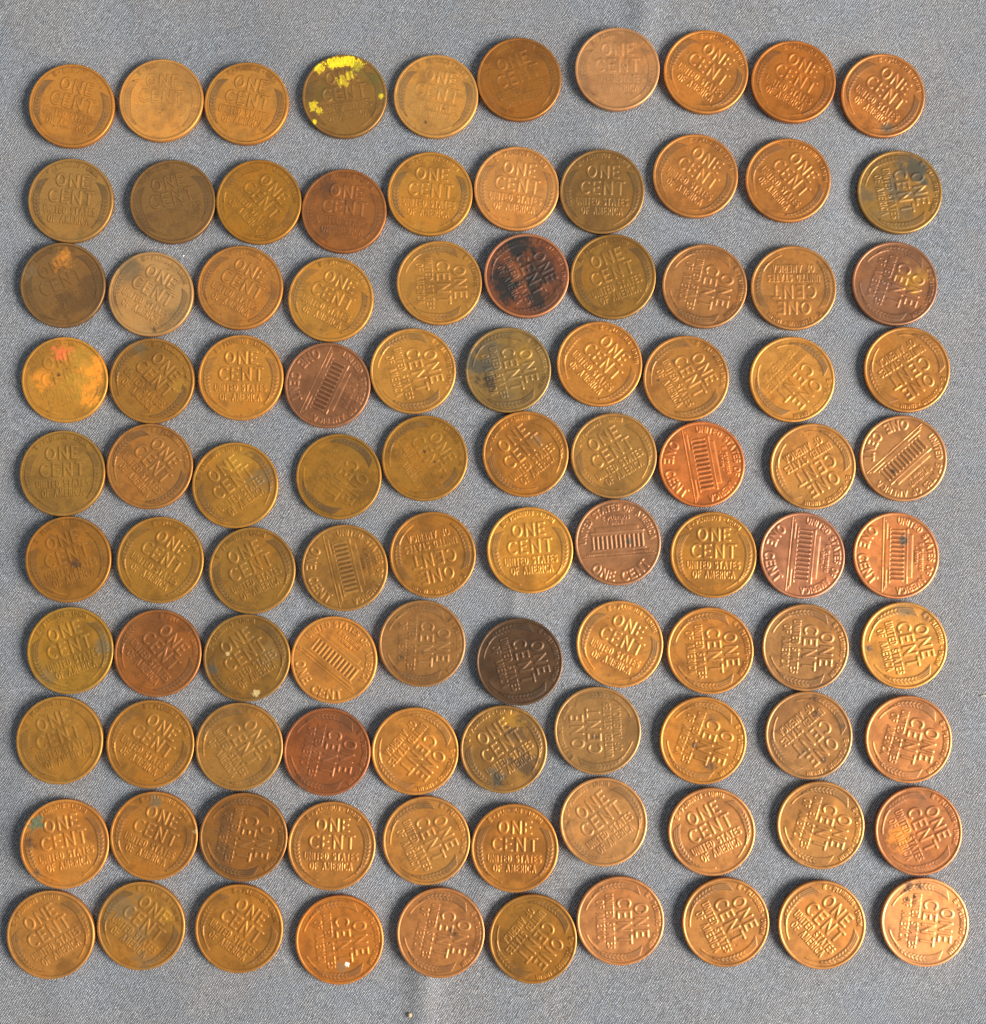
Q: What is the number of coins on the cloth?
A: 100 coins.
